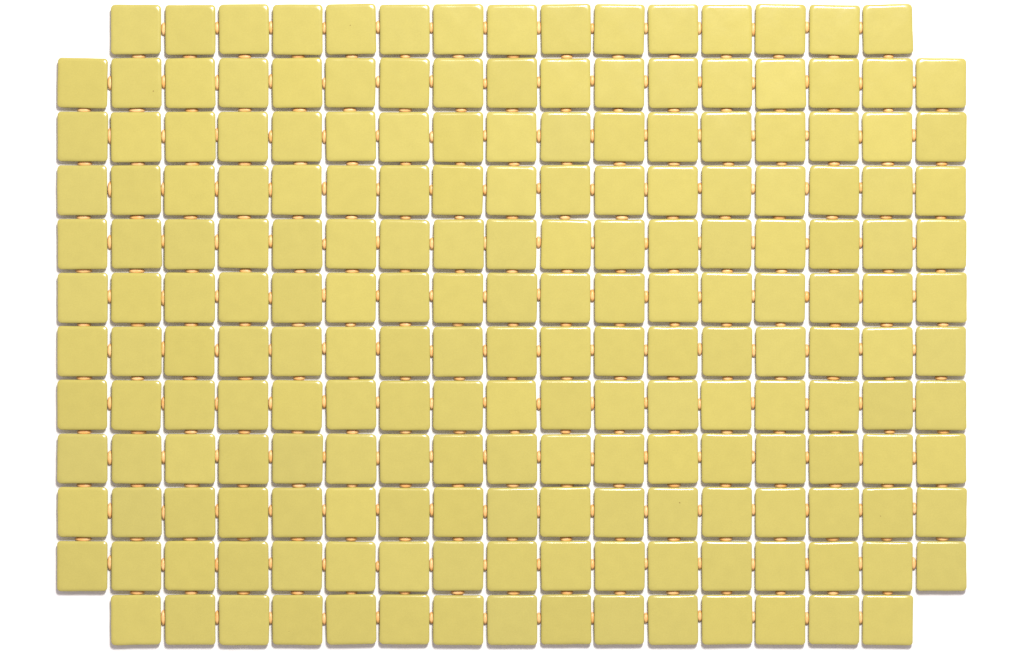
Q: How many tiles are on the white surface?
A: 200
